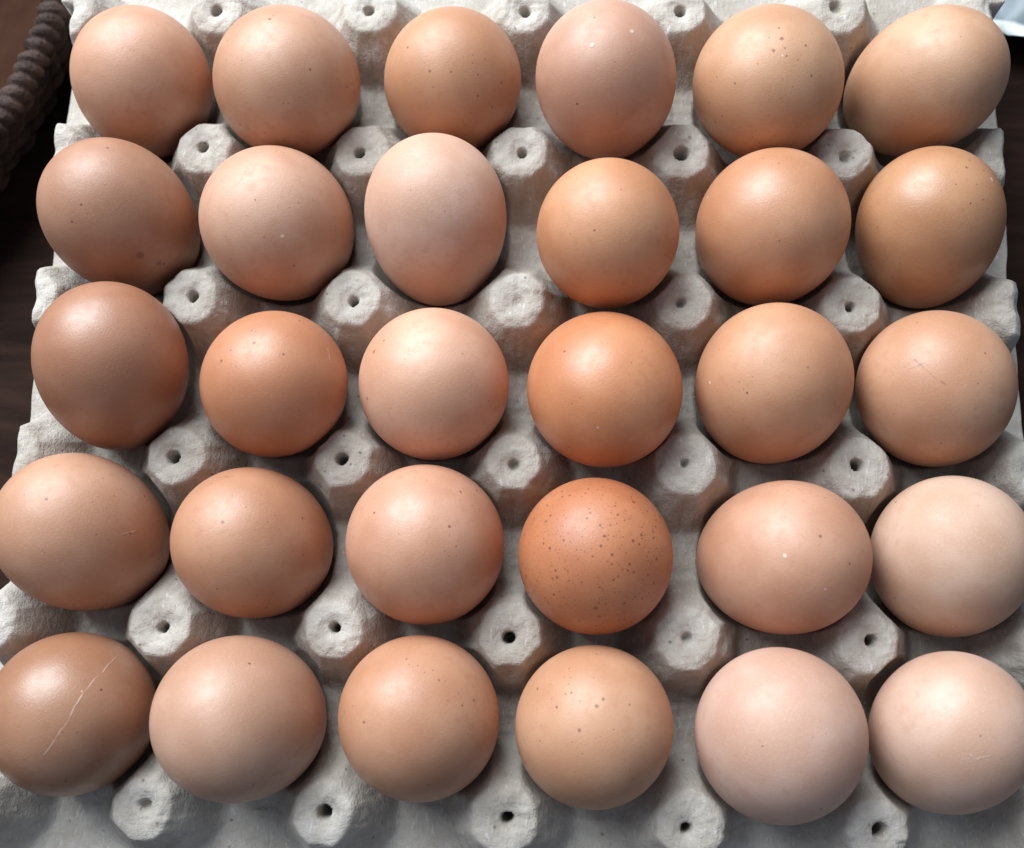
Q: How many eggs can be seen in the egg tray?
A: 30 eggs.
